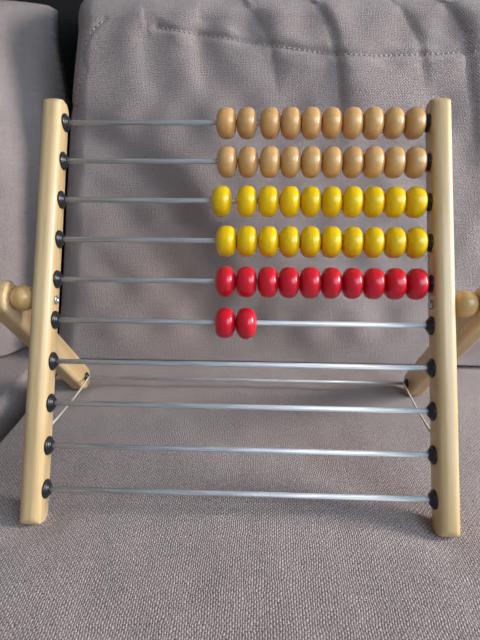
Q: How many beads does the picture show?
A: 52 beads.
